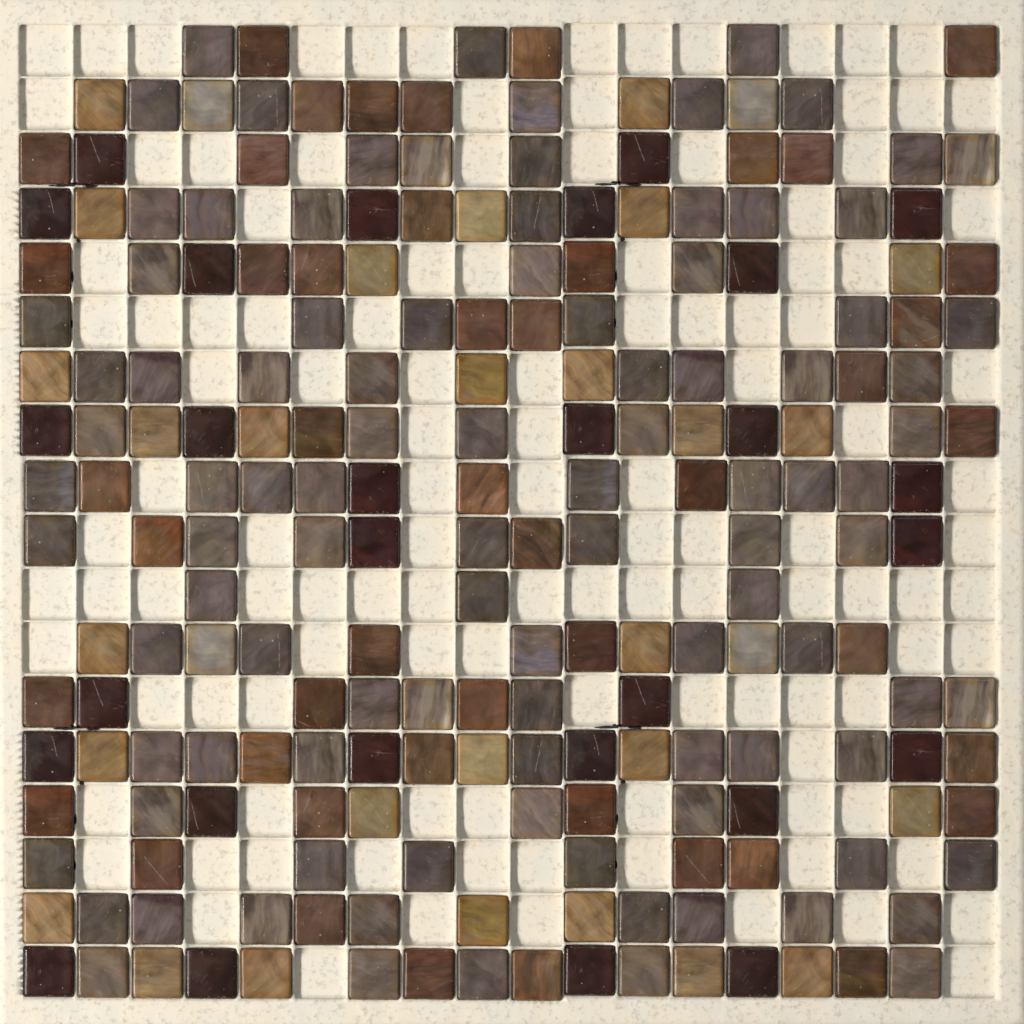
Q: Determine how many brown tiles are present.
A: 47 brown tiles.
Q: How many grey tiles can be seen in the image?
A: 103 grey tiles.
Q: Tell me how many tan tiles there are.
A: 28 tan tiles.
